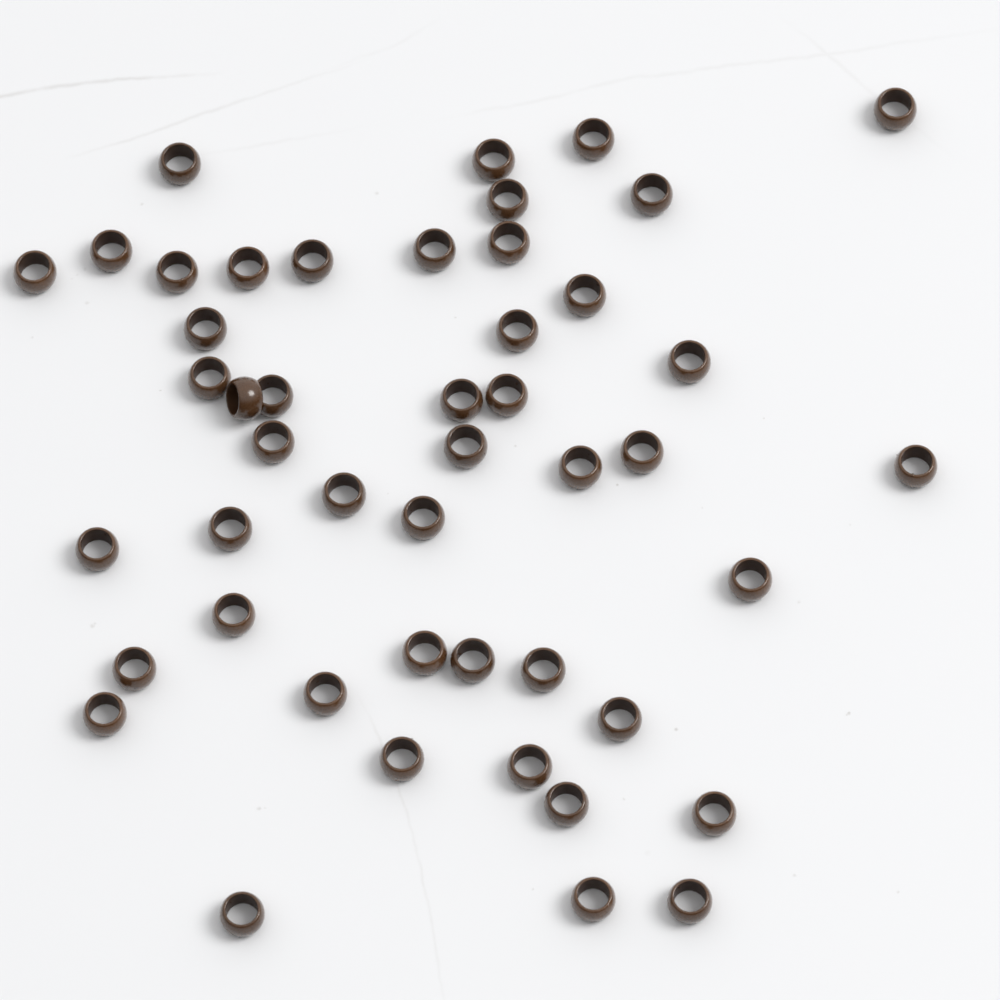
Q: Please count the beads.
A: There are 47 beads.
